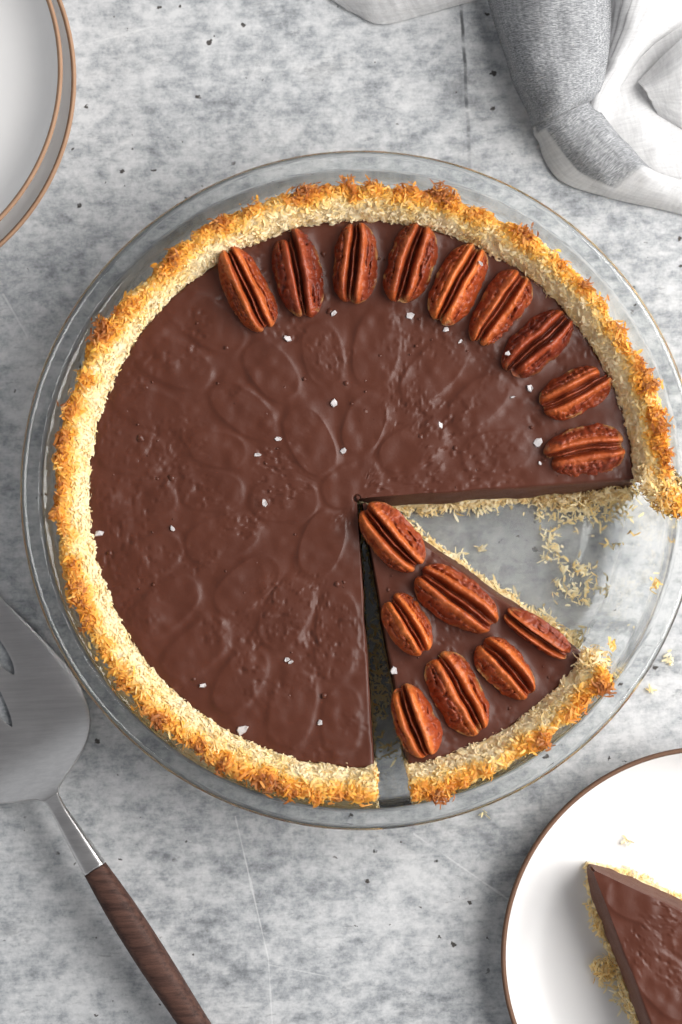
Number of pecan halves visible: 16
